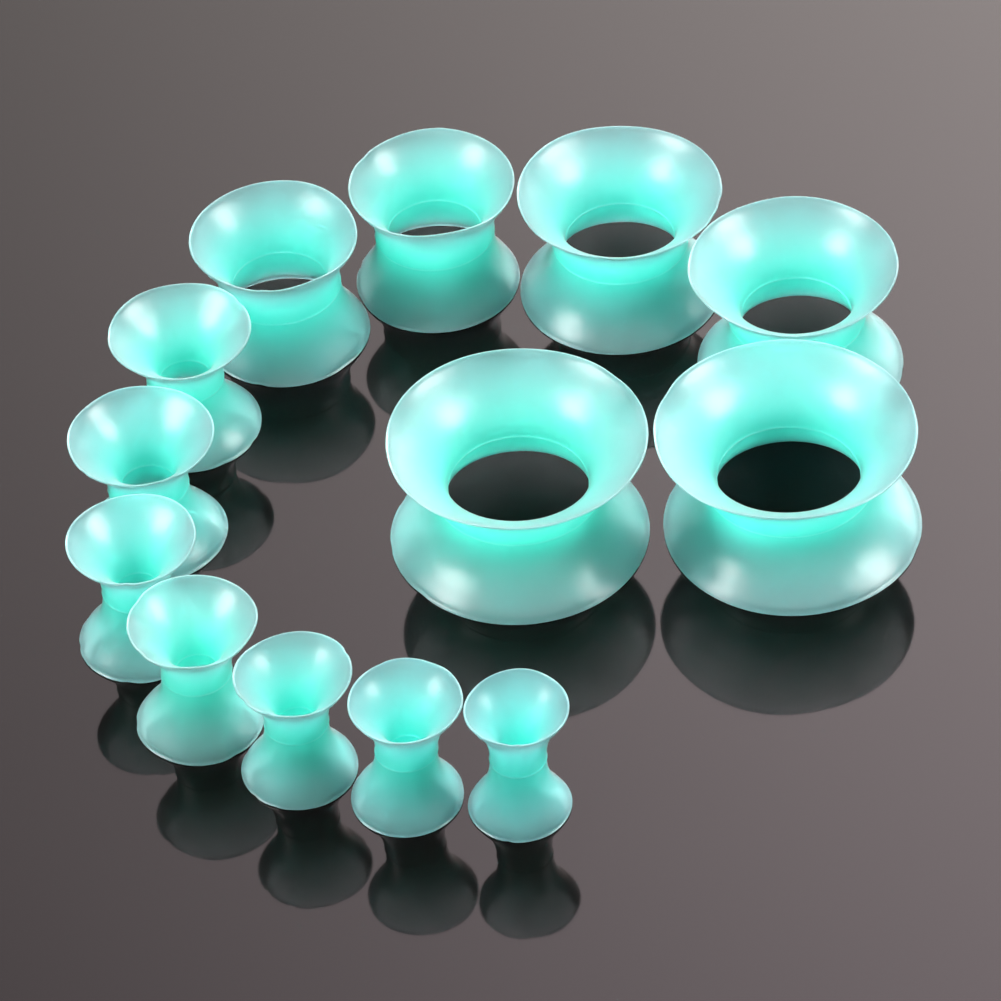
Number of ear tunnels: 13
